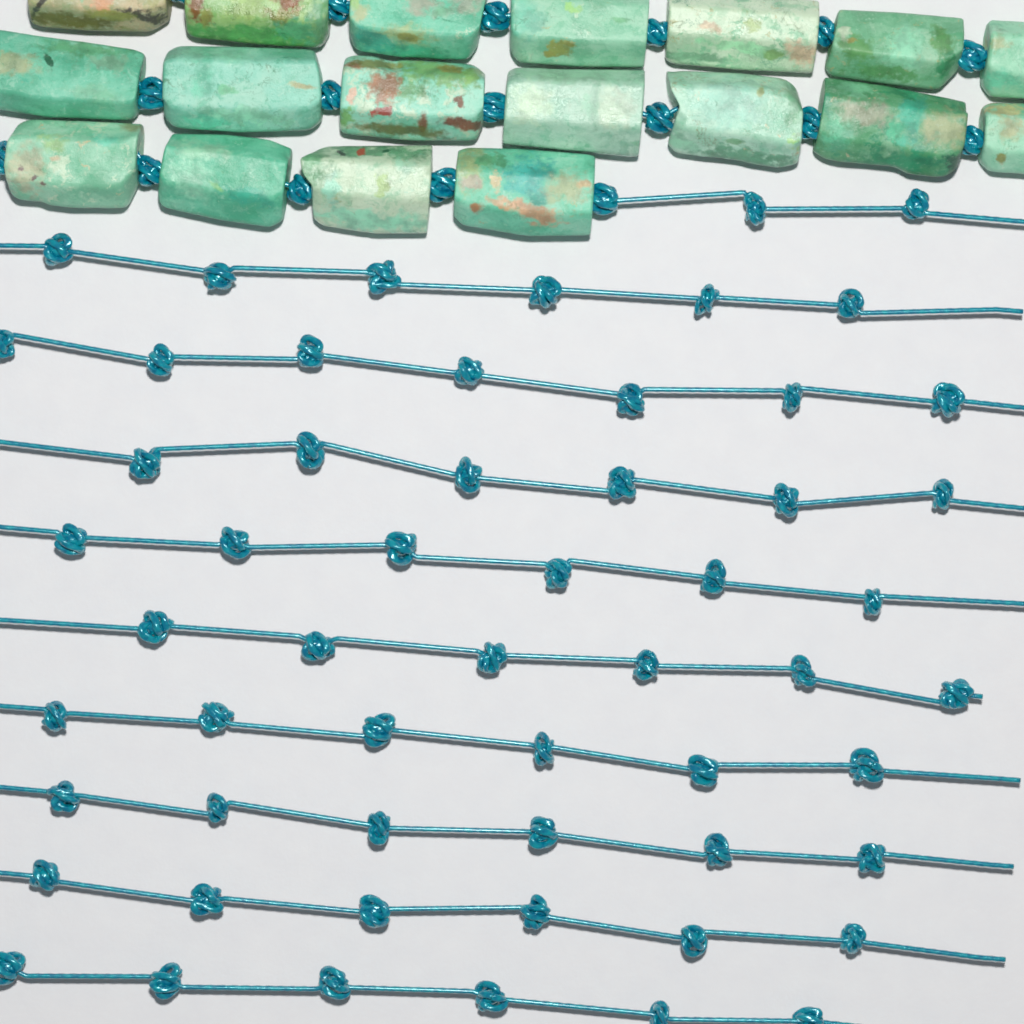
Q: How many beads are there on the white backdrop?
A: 18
